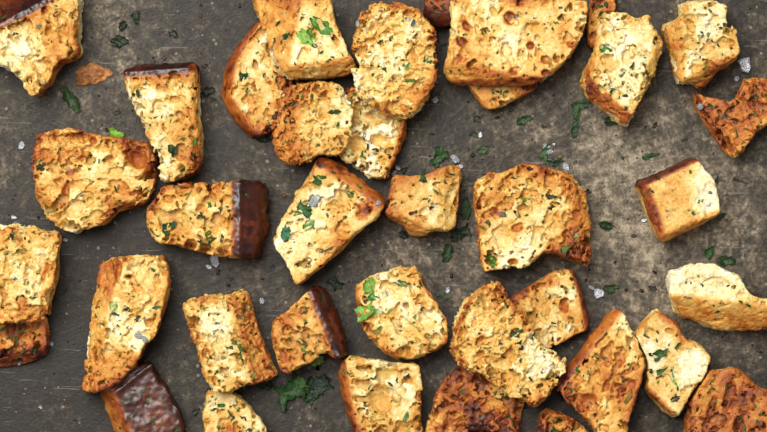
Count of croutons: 37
